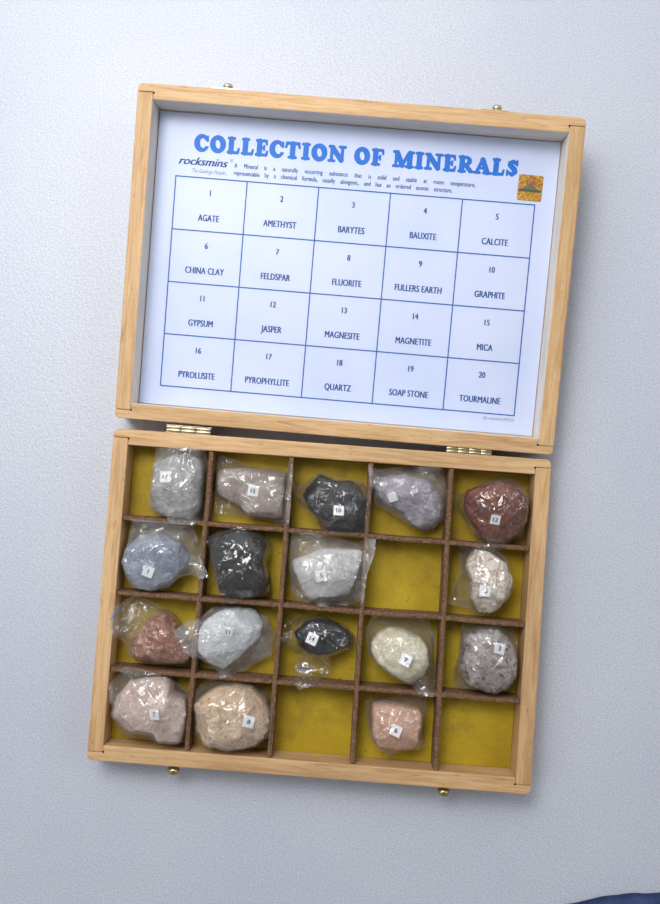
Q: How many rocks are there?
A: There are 17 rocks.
